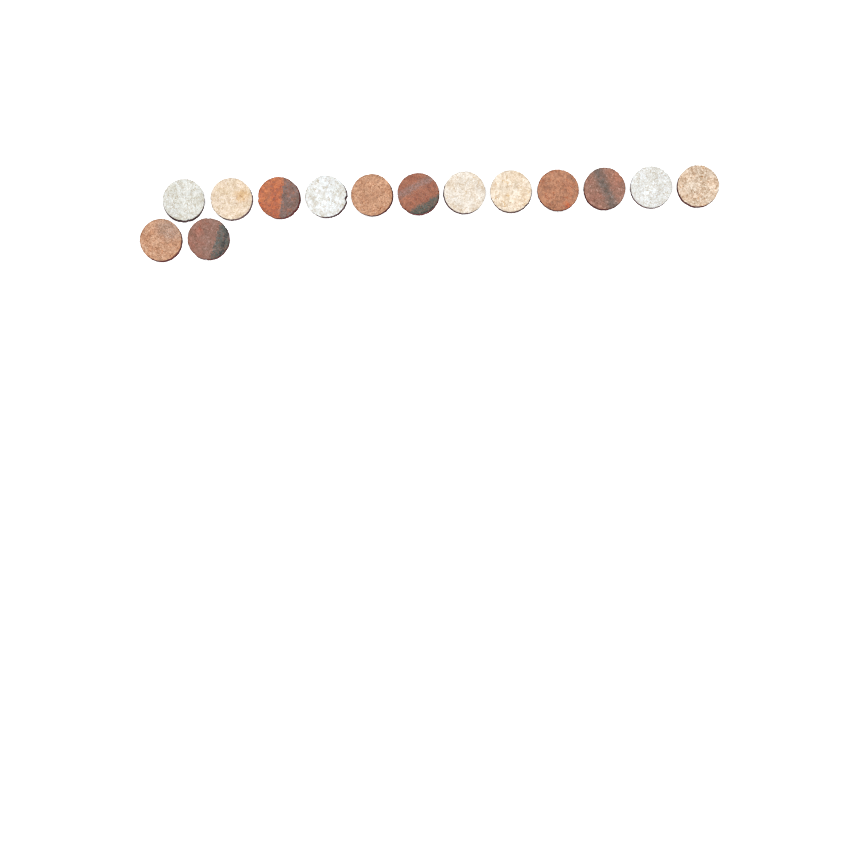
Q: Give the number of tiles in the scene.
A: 14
